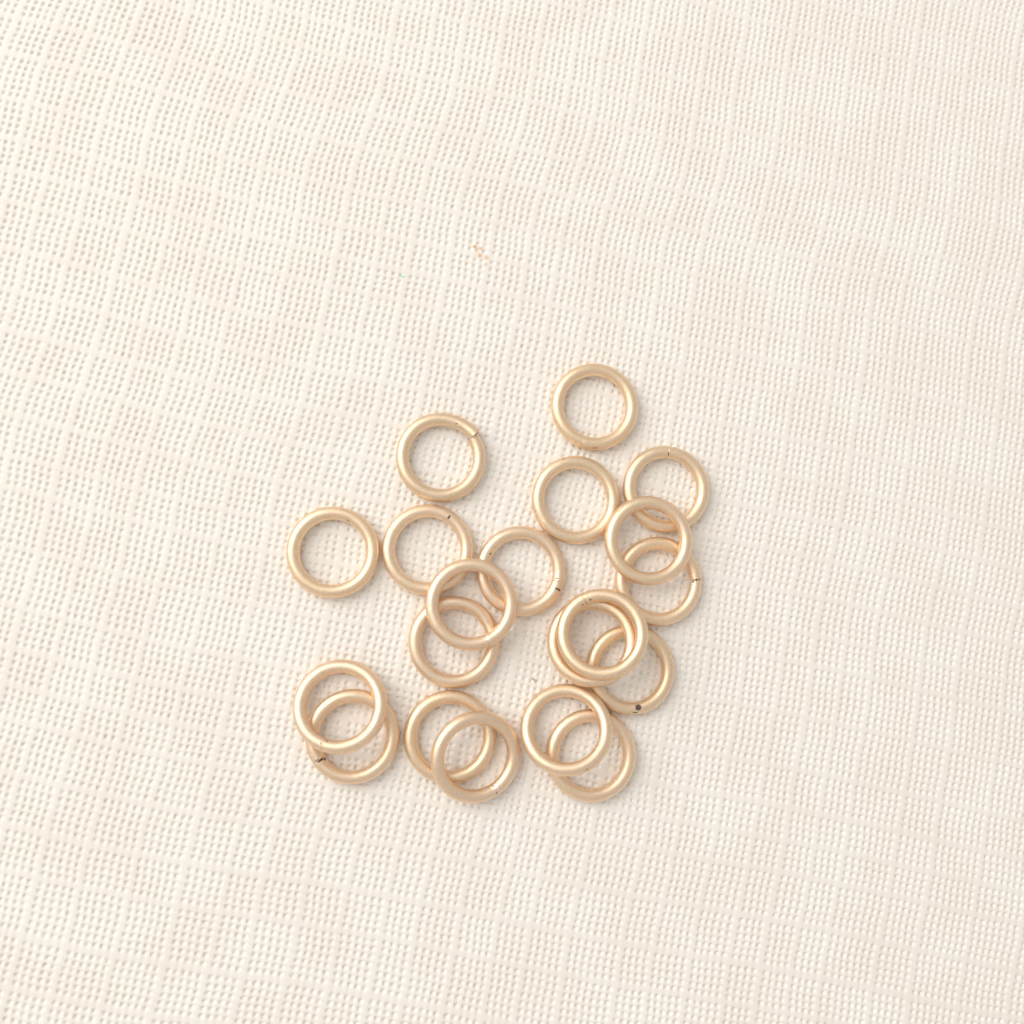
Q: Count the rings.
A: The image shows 20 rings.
